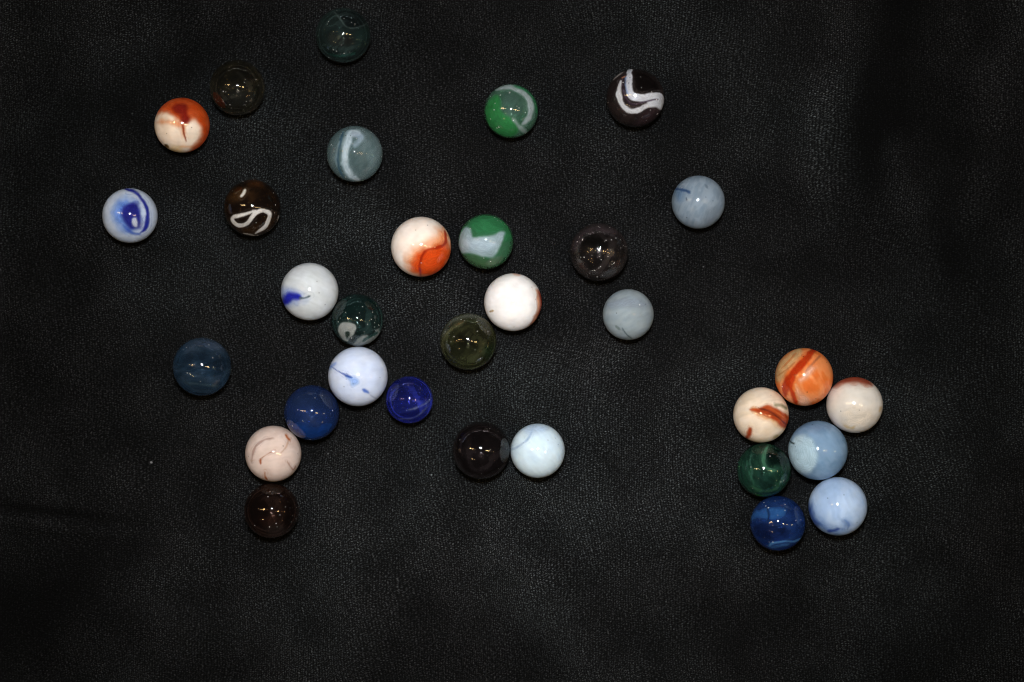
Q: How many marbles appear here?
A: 32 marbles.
